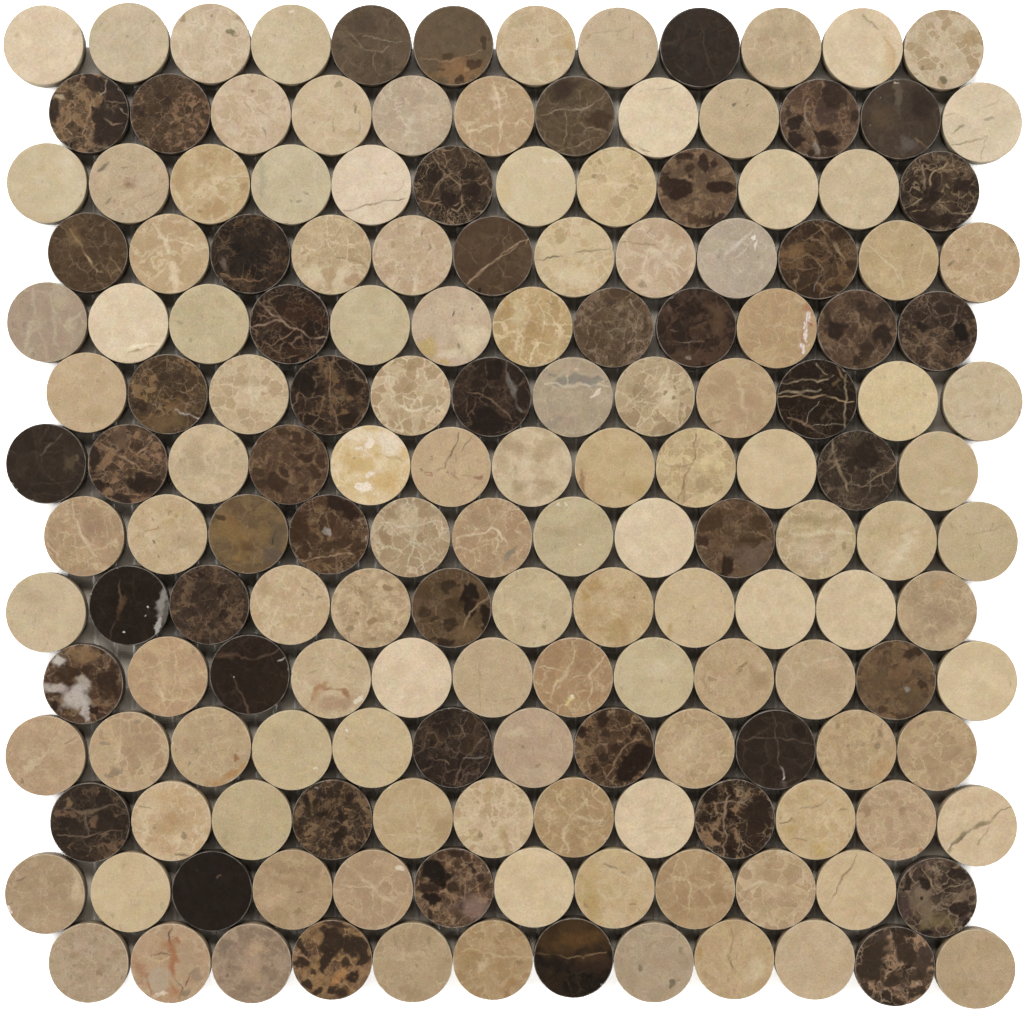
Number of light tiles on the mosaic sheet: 119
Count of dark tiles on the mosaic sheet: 49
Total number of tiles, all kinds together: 168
